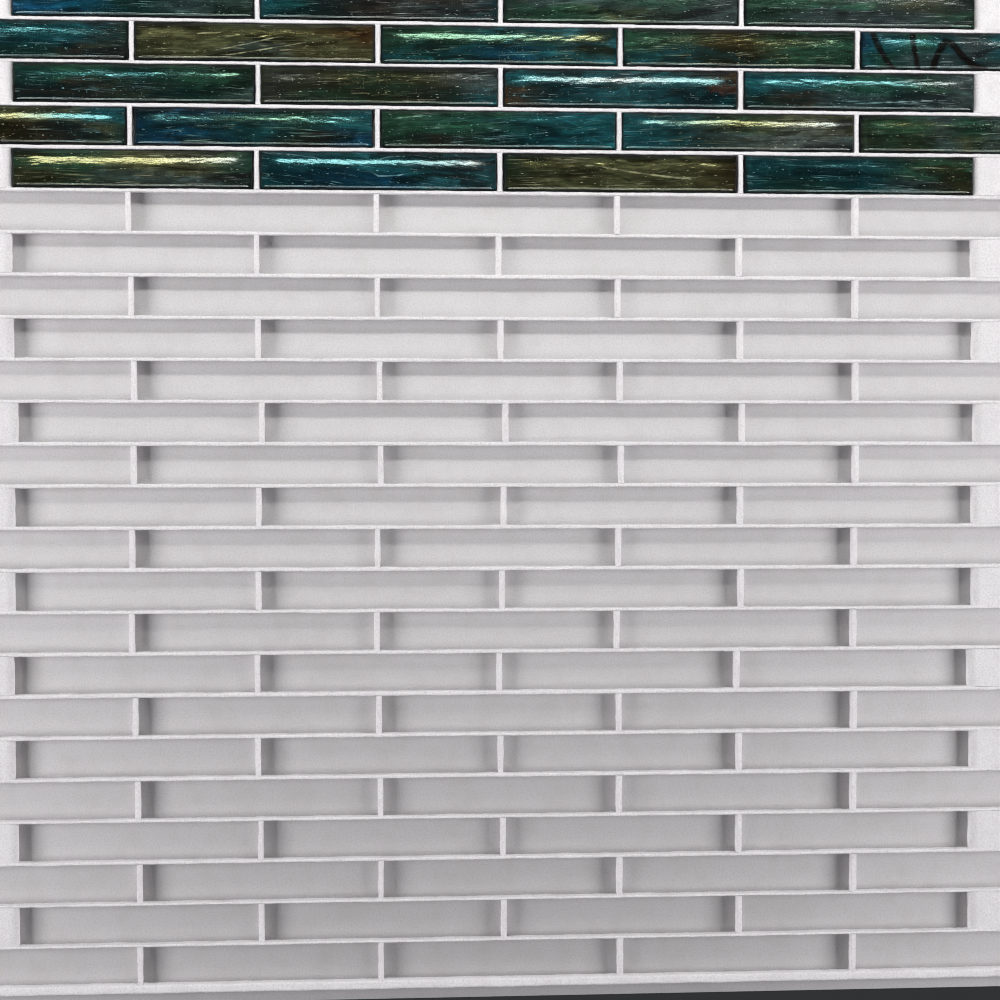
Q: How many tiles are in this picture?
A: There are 22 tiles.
